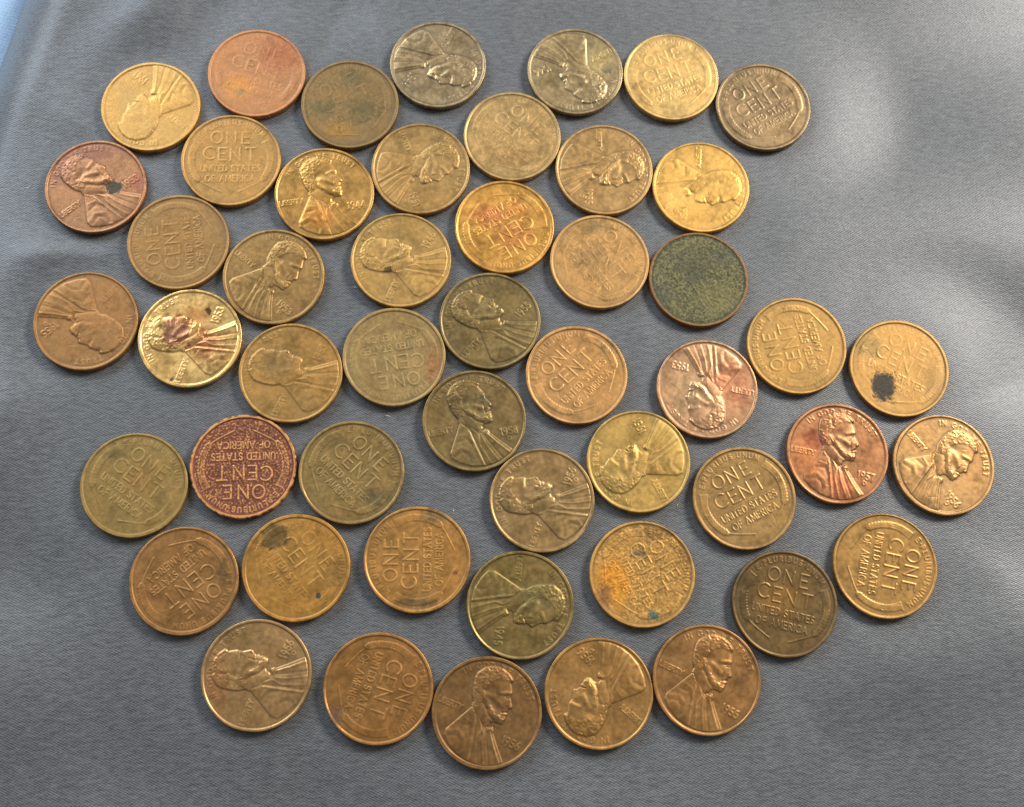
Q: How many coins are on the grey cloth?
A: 50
